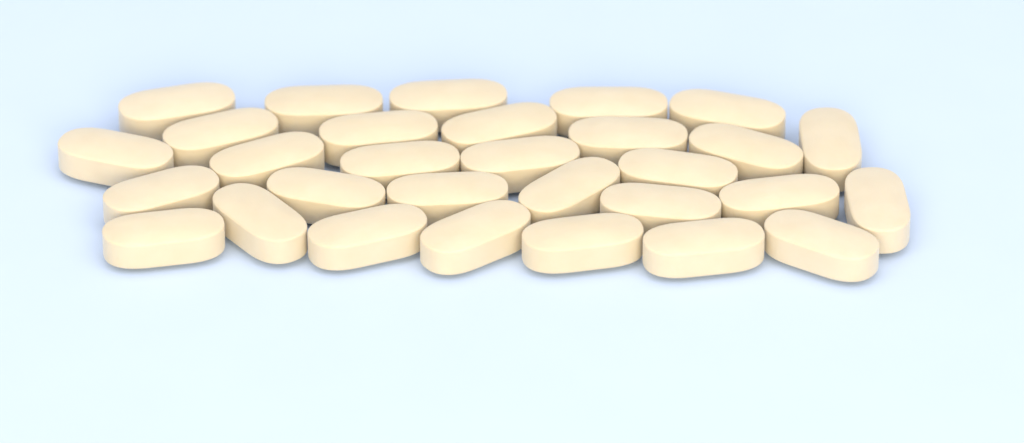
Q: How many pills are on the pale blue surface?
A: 30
